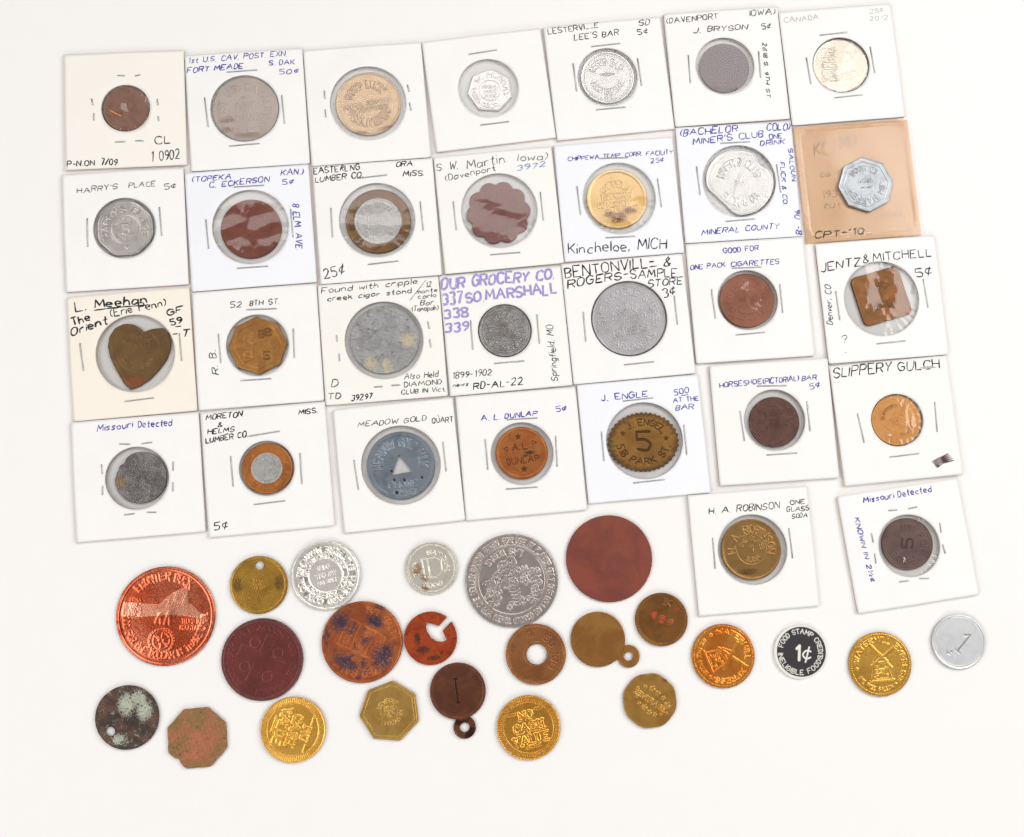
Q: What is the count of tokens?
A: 53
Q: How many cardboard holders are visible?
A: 29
